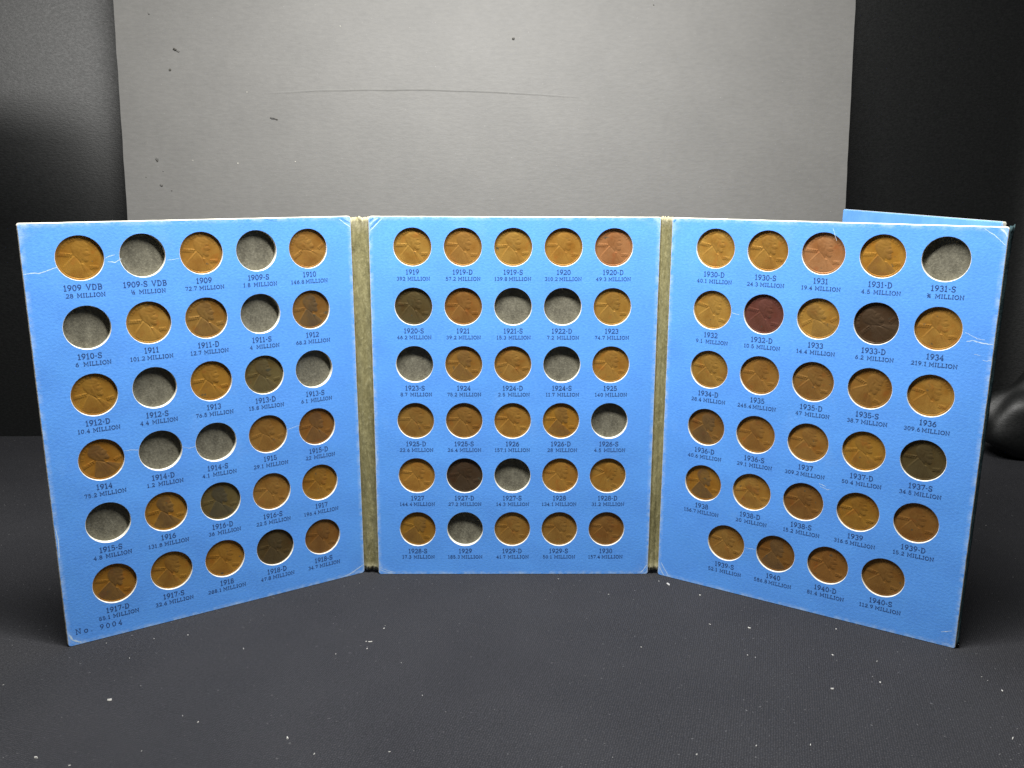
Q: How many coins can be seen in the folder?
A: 72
